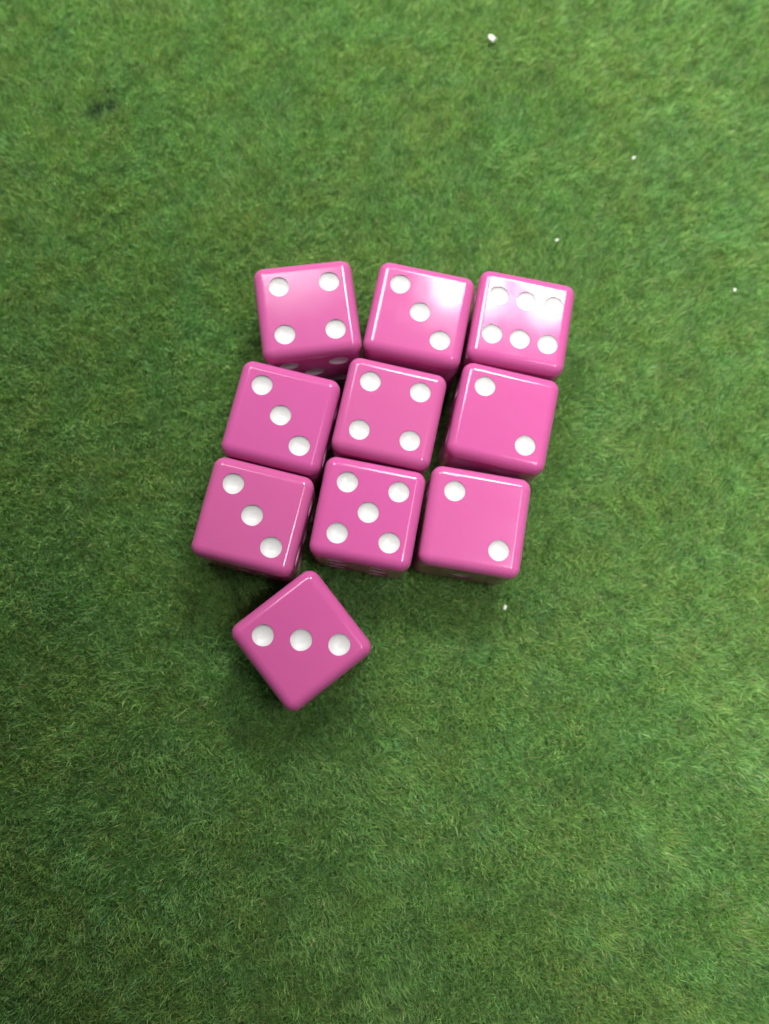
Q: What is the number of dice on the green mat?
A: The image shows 10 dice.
